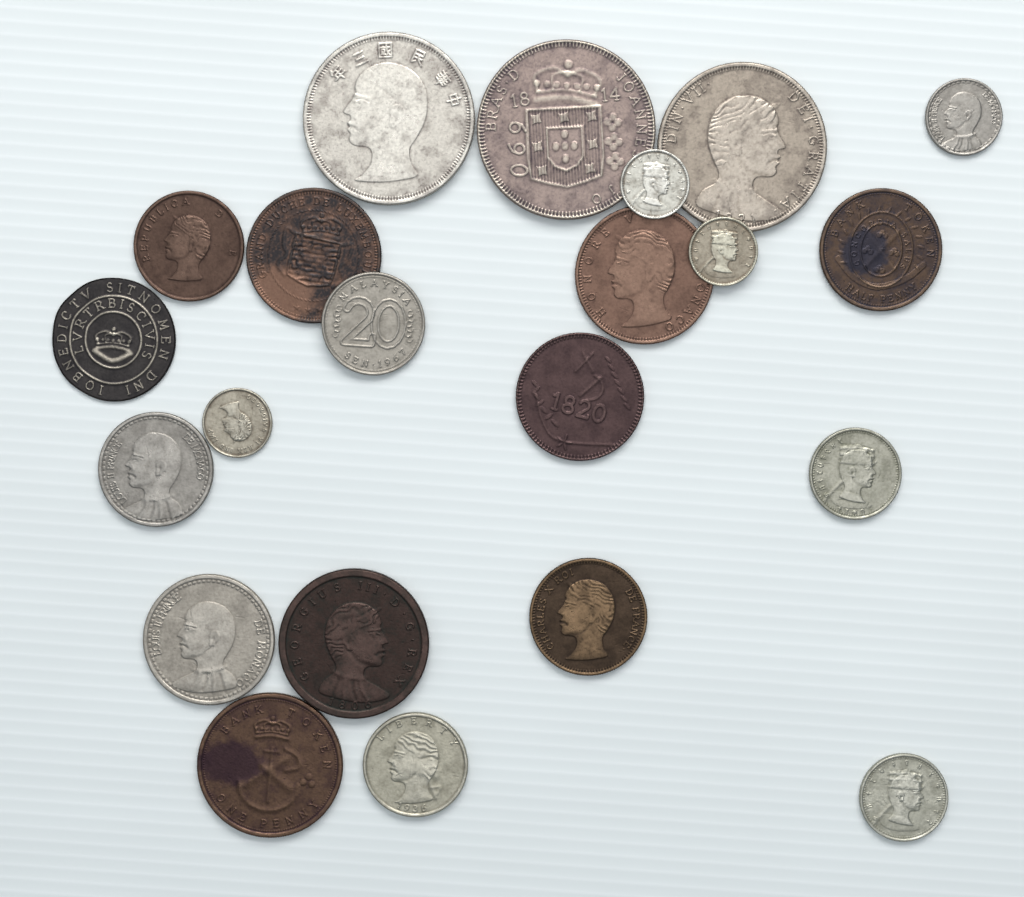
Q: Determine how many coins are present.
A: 22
